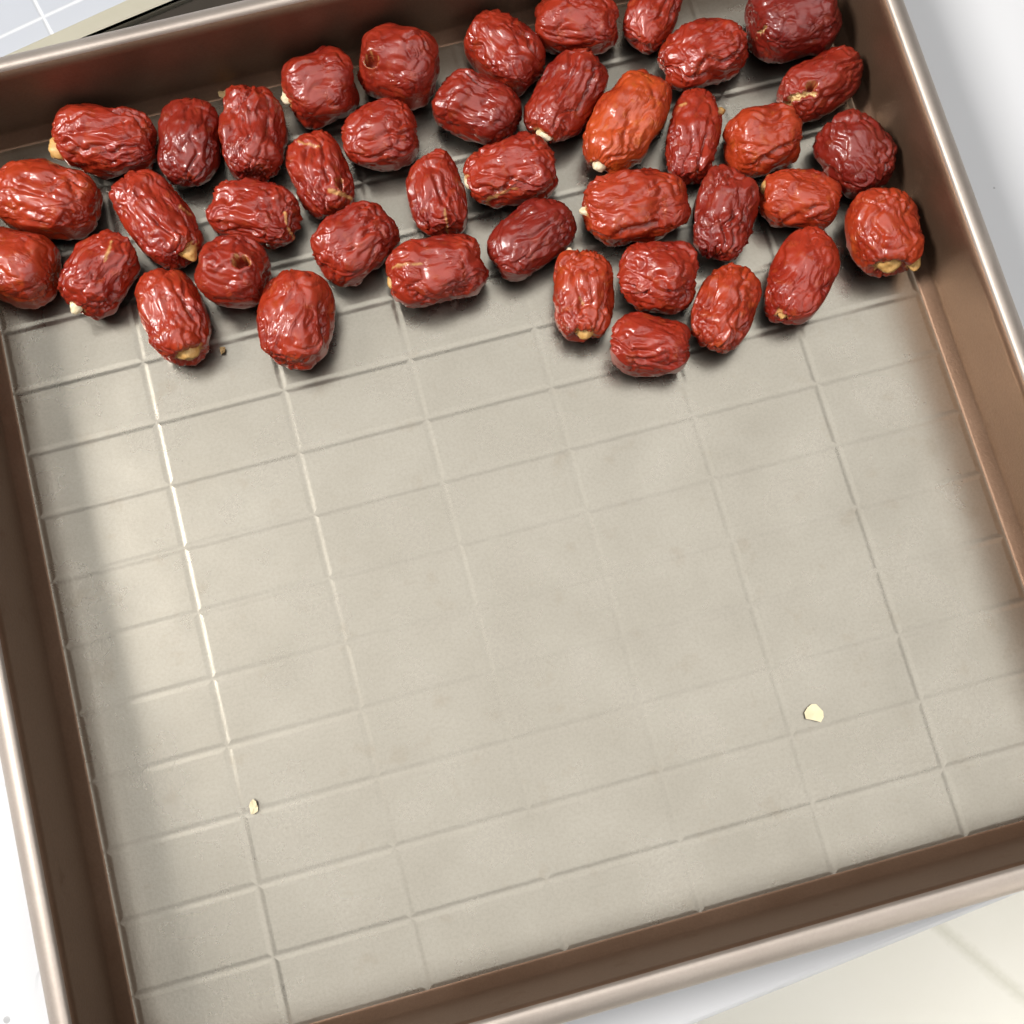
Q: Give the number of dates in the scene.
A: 41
